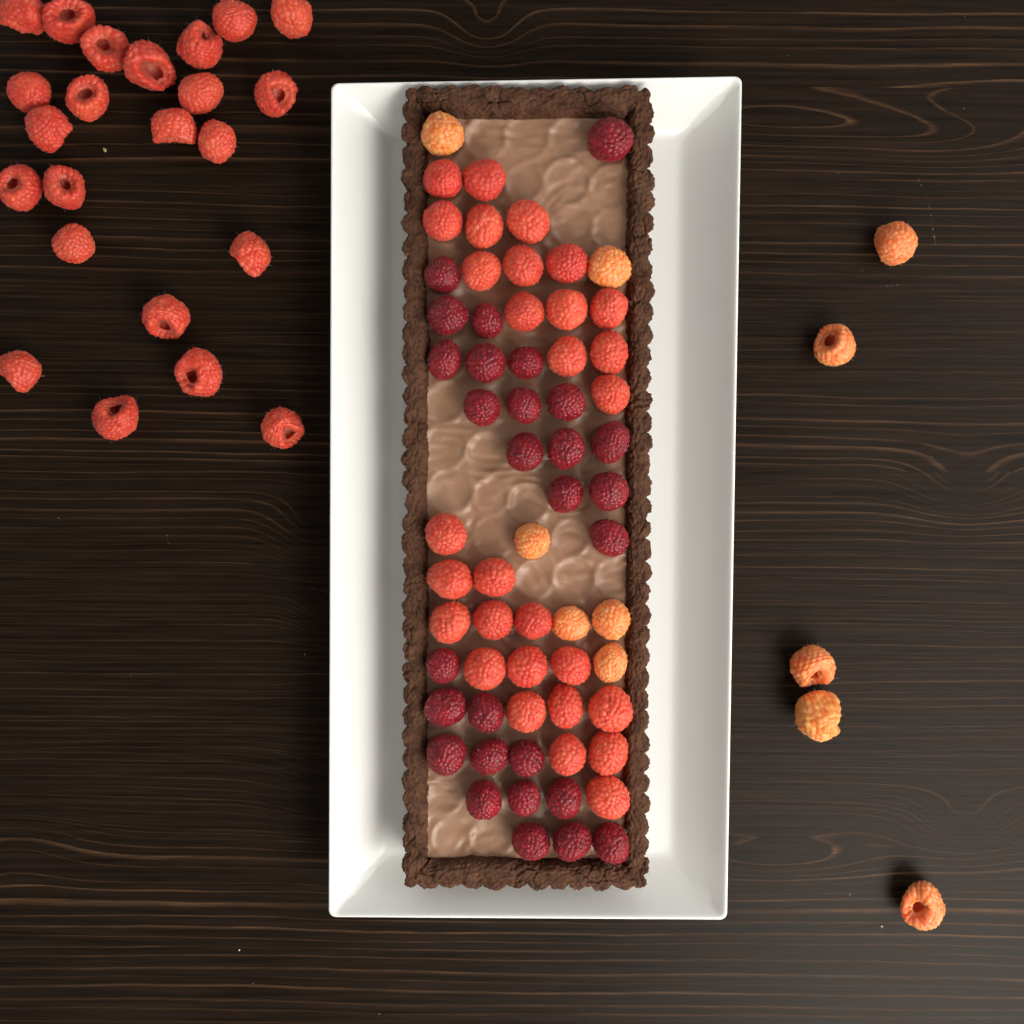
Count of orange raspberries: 11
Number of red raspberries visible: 52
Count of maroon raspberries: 28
